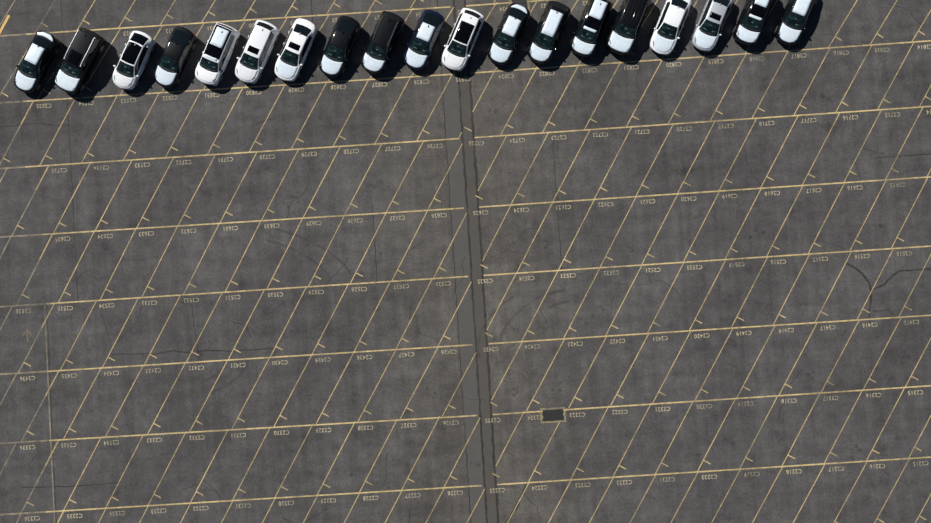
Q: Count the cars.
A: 19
